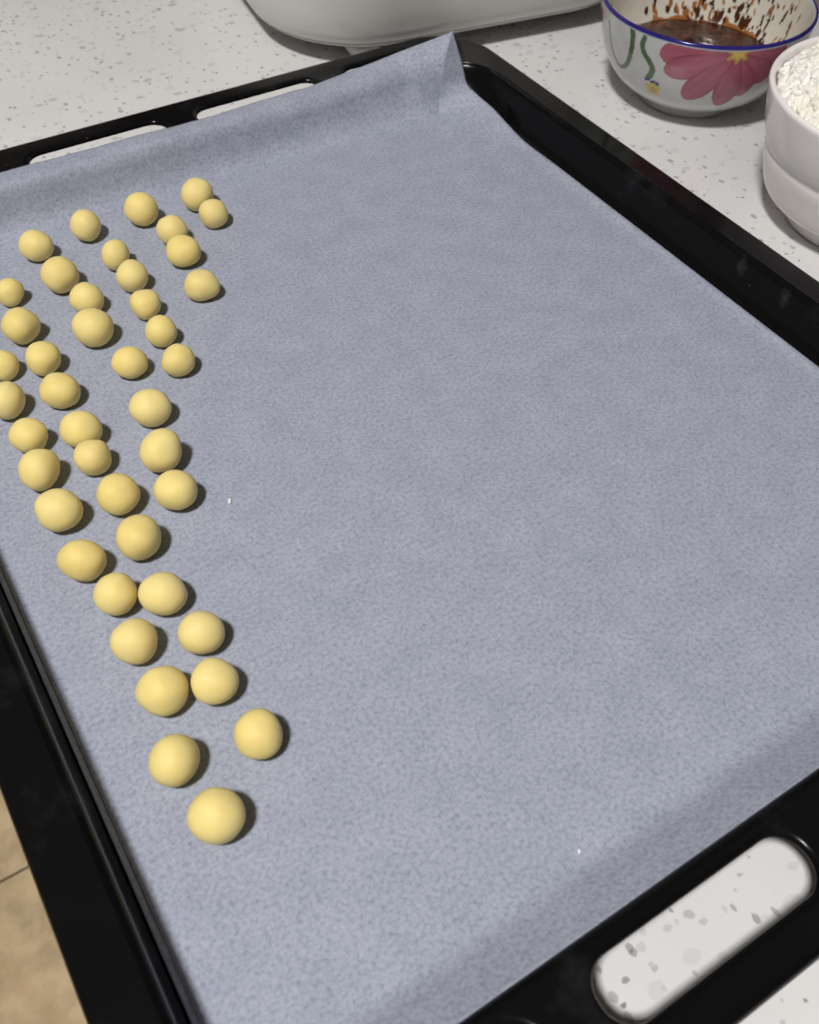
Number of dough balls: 43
